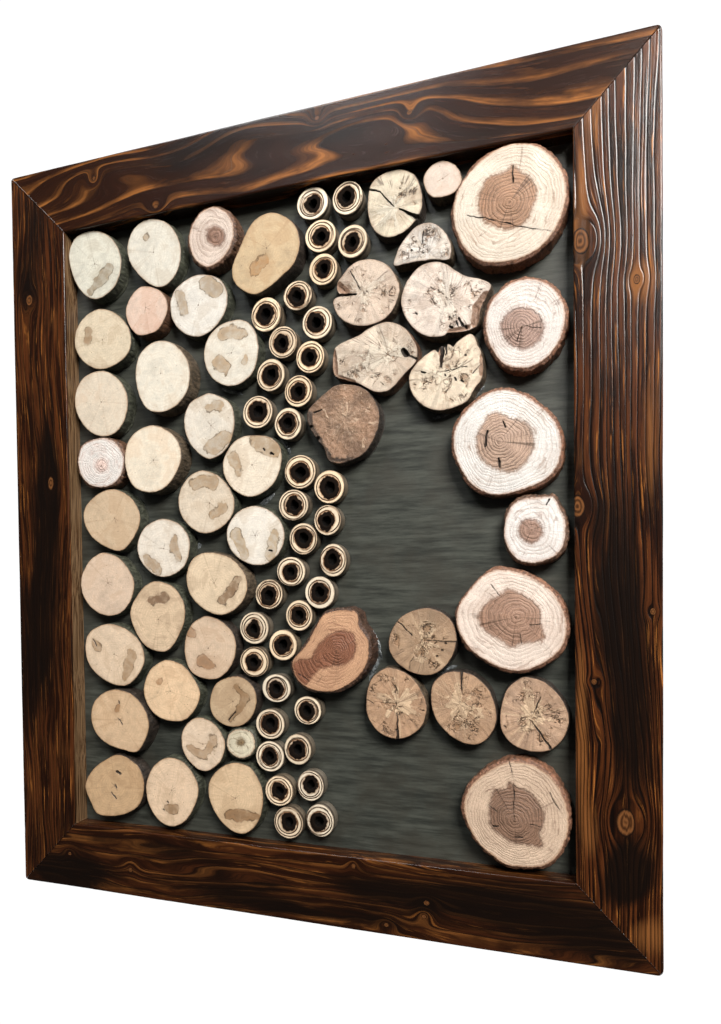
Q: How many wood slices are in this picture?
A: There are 50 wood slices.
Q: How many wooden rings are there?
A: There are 36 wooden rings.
